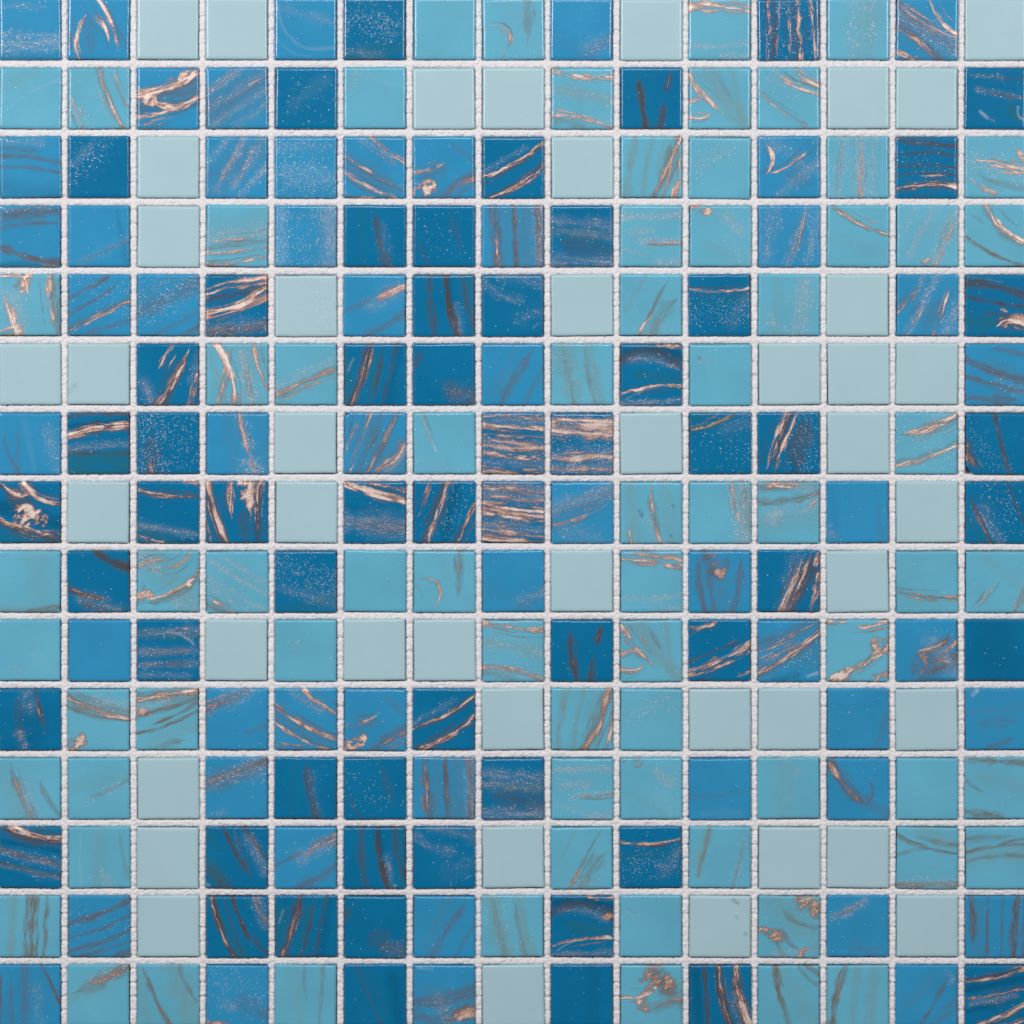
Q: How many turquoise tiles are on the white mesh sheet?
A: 71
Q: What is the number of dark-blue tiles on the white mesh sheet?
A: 59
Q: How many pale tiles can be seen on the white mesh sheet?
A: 43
